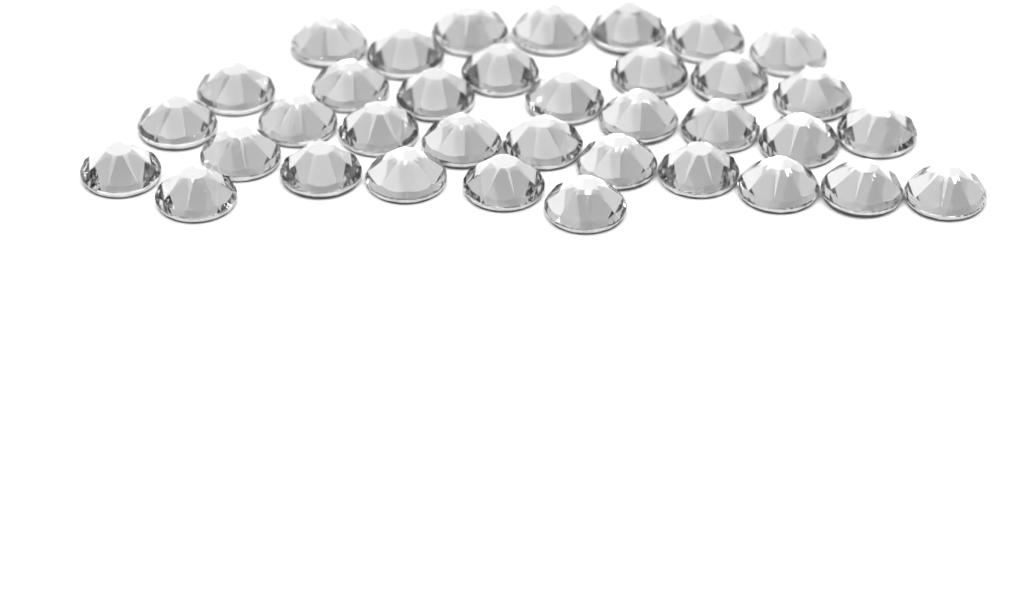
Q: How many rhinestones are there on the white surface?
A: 36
